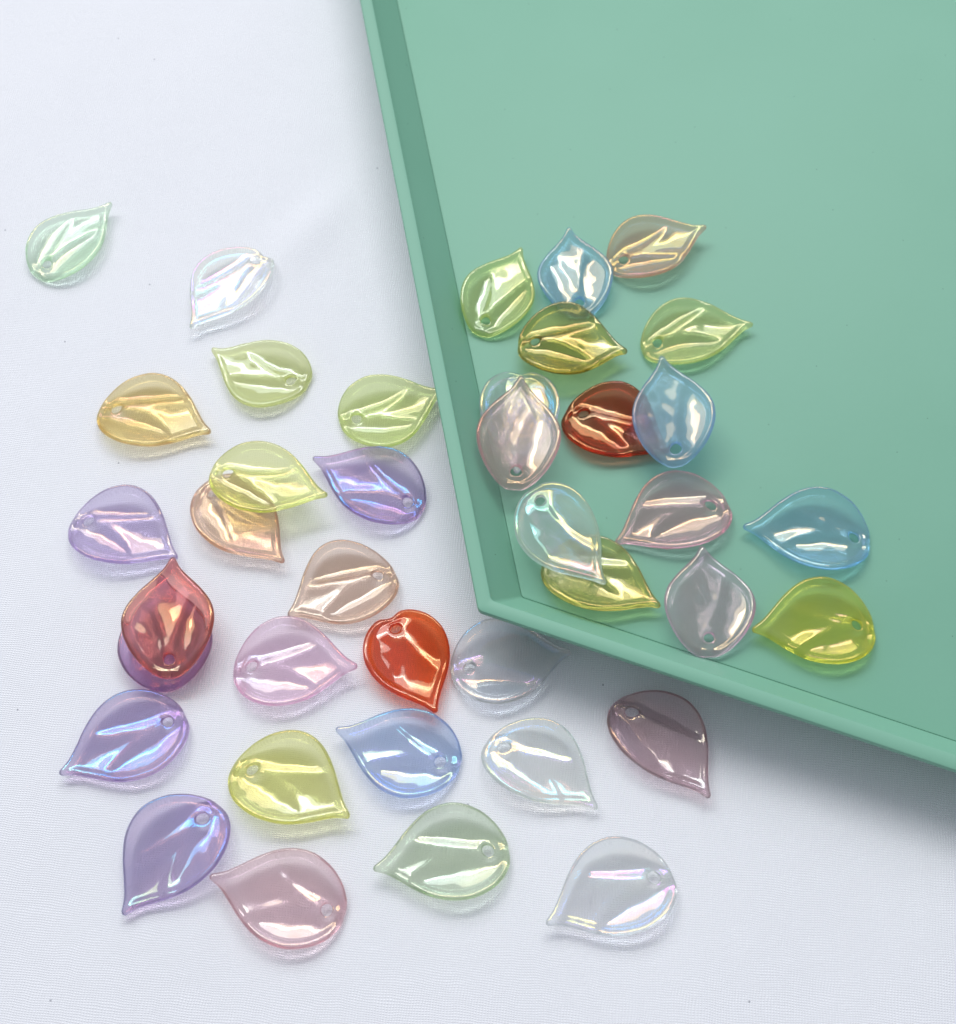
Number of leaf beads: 39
